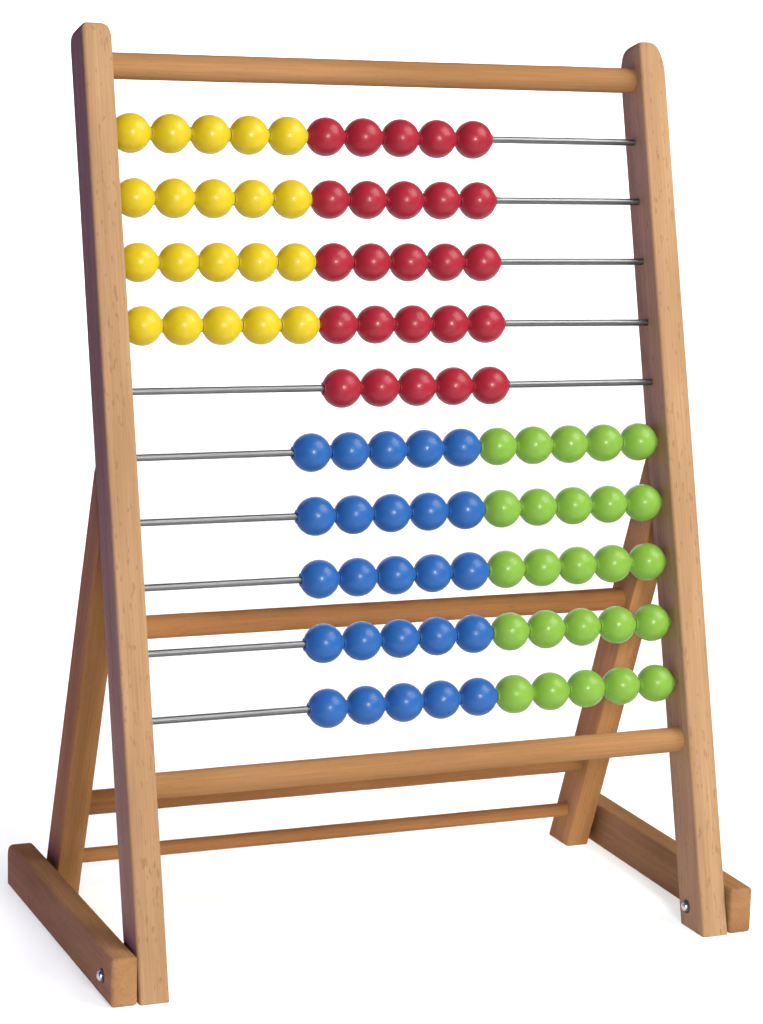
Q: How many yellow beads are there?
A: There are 20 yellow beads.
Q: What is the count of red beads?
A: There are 25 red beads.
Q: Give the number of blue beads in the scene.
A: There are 25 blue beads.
